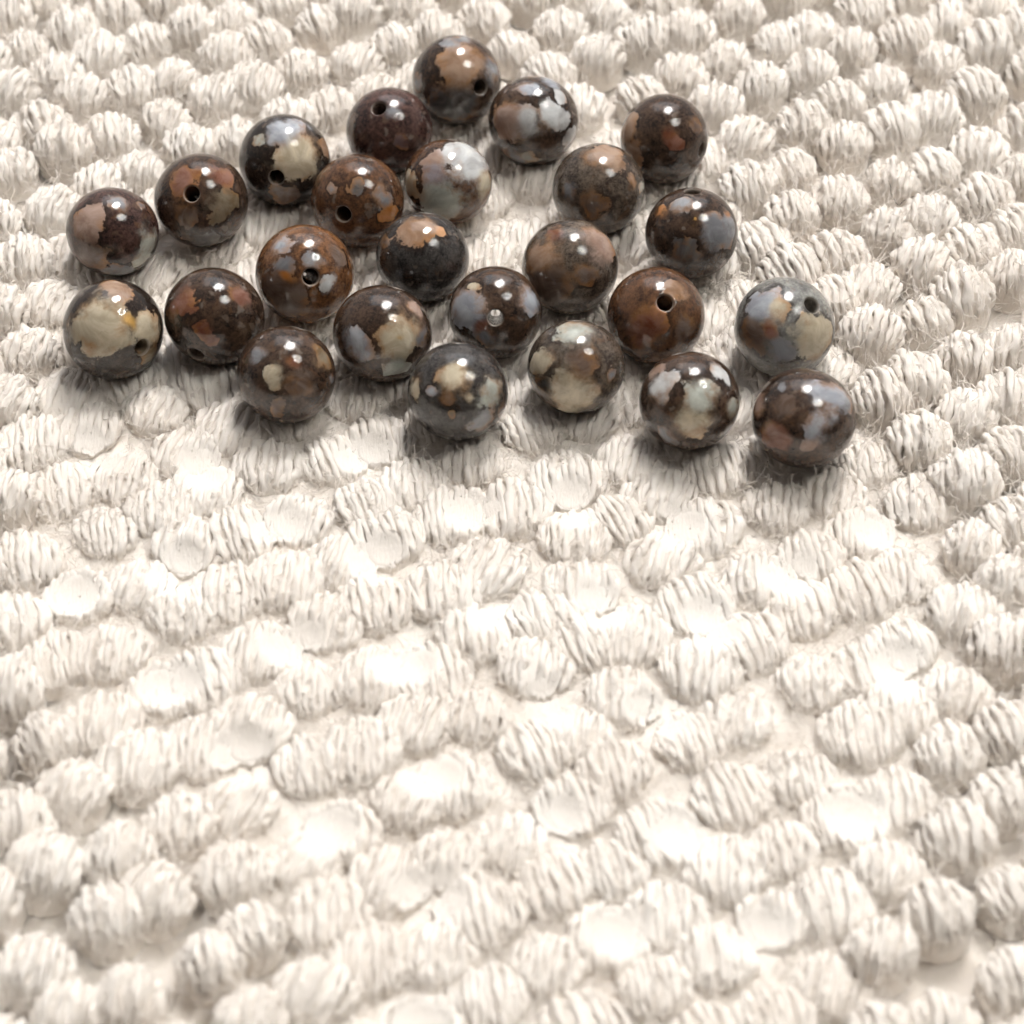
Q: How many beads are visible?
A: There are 25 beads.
